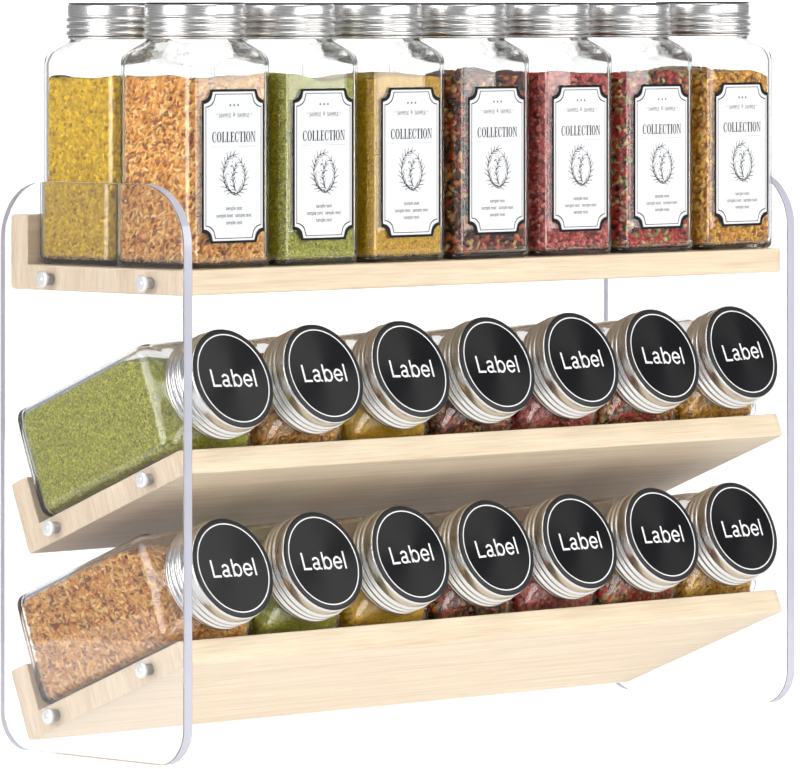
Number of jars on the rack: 22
